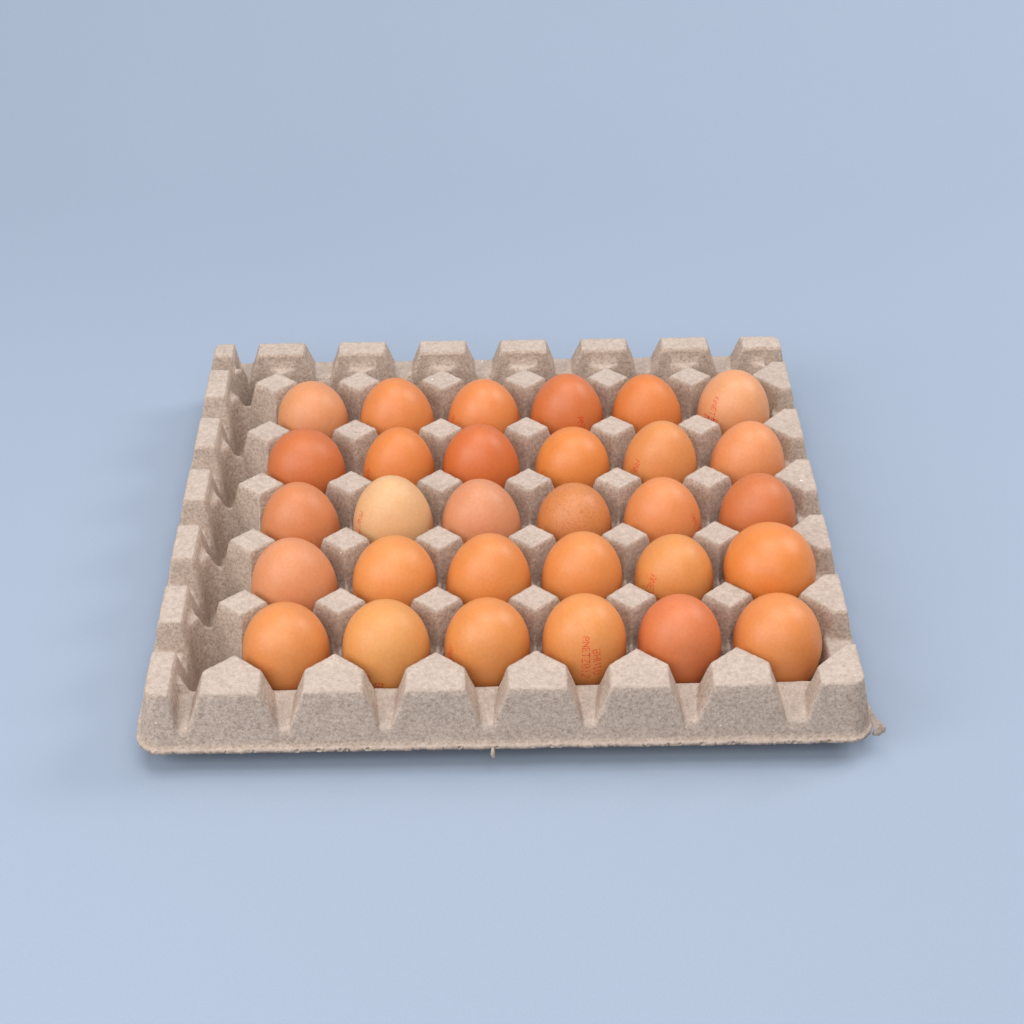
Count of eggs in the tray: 30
